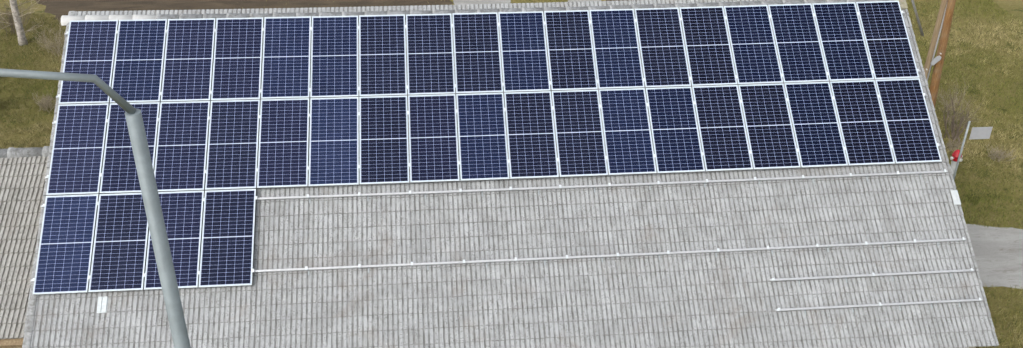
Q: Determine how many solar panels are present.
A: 40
